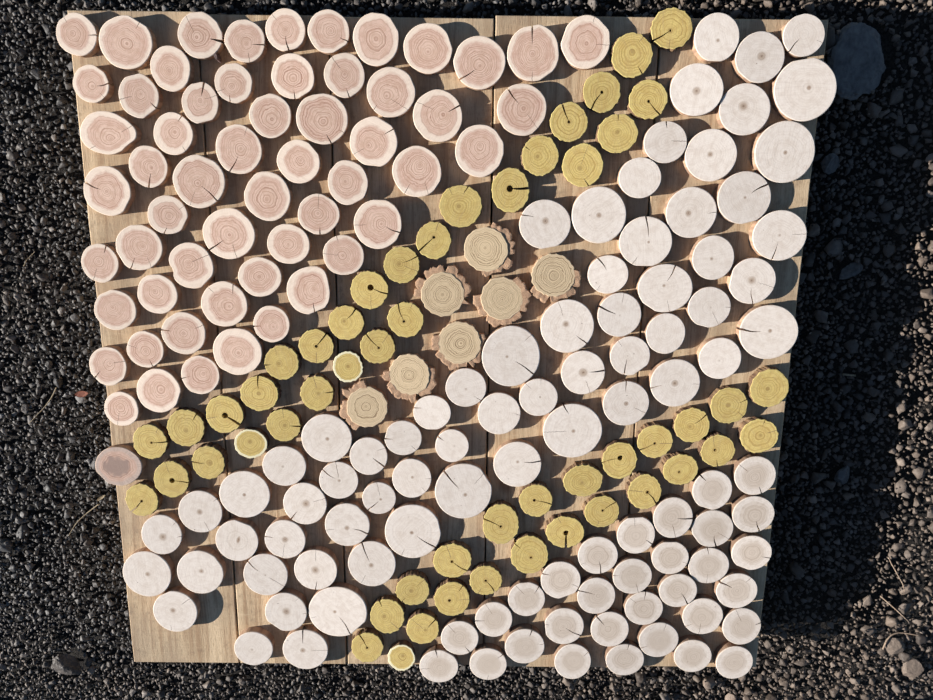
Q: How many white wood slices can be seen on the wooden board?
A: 95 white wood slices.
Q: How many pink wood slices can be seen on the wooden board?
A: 58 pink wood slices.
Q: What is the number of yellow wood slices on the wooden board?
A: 52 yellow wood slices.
